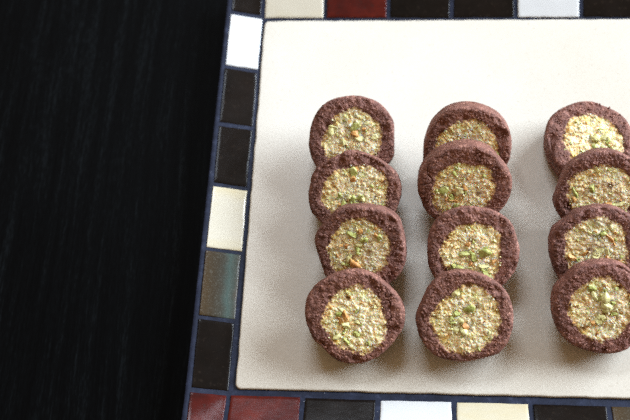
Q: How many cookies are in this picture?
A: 12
